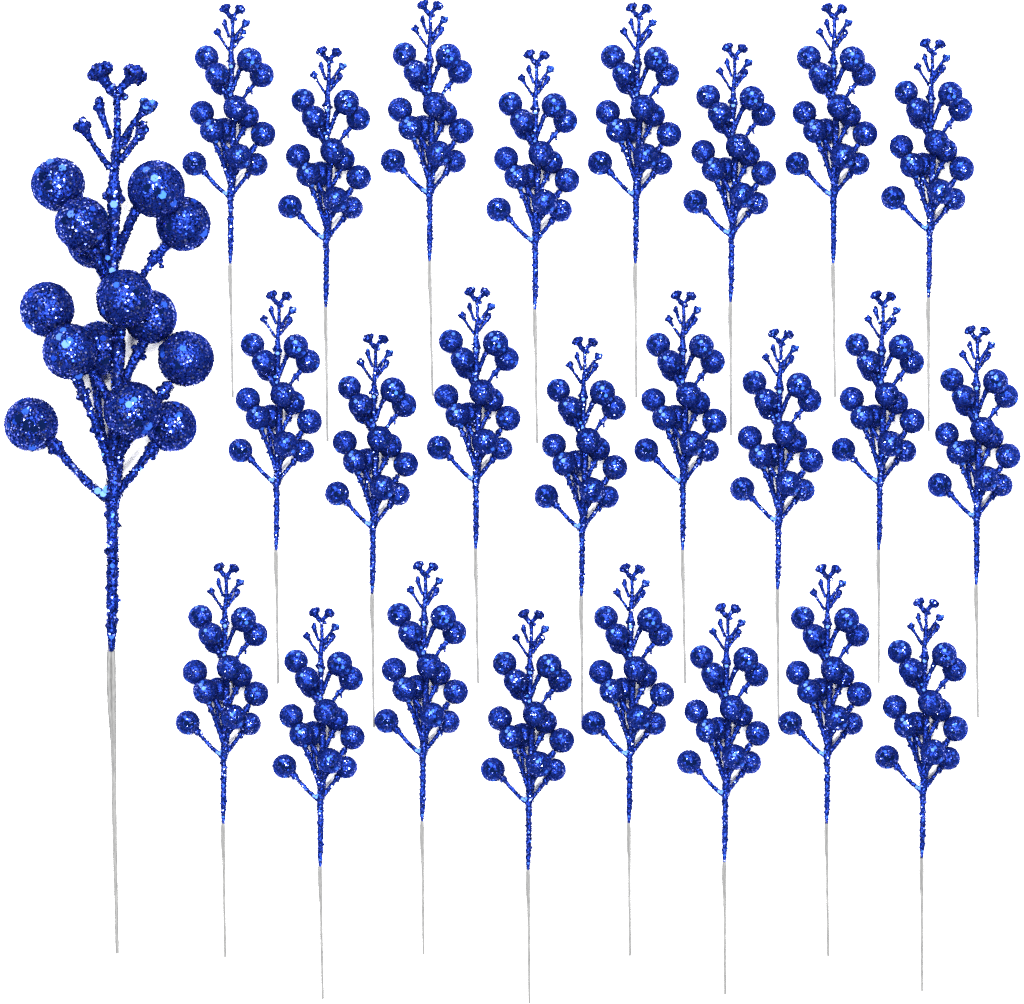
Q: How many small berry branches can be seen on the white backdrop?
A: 24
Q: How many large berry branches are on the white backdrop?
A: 1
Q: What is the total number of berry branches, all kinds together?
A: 25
